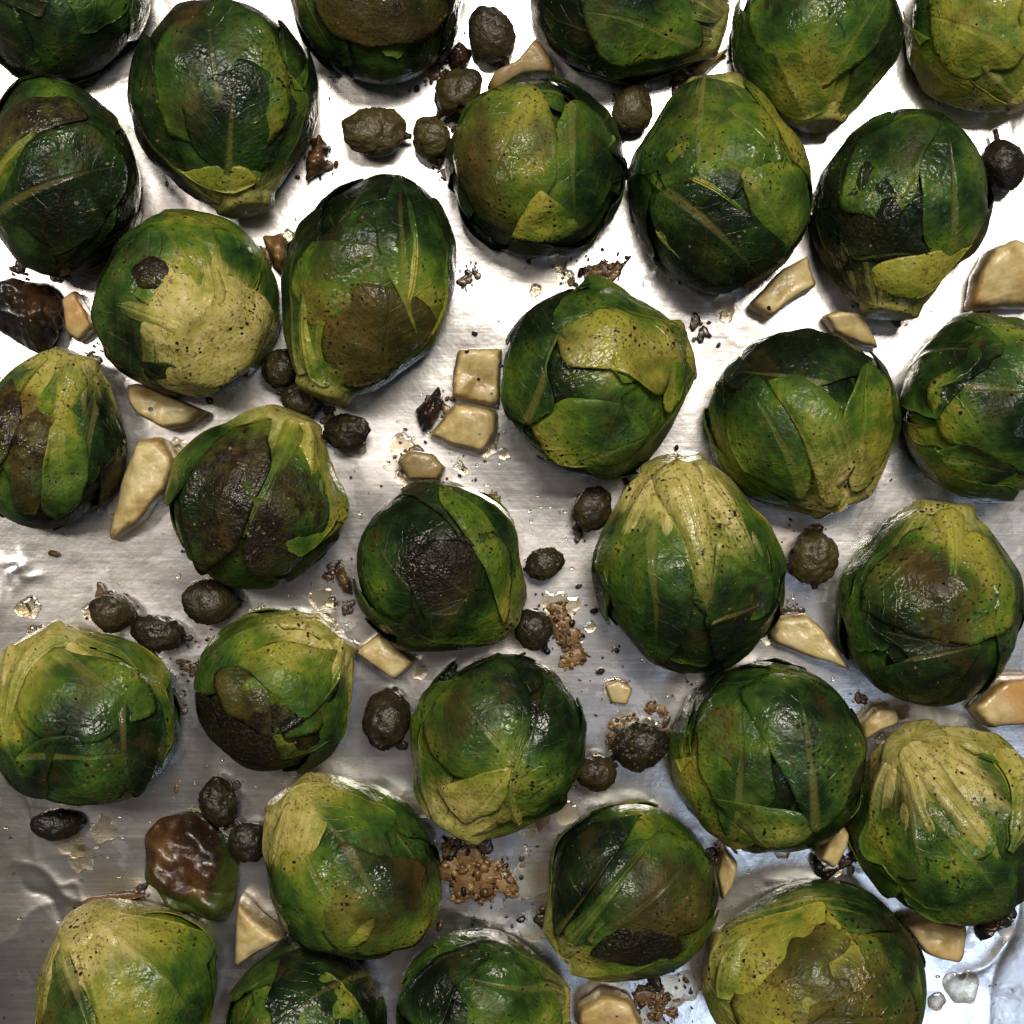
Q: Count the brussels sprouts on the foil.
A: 31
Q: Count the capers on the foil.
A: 22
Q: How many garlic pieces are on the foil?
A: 21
